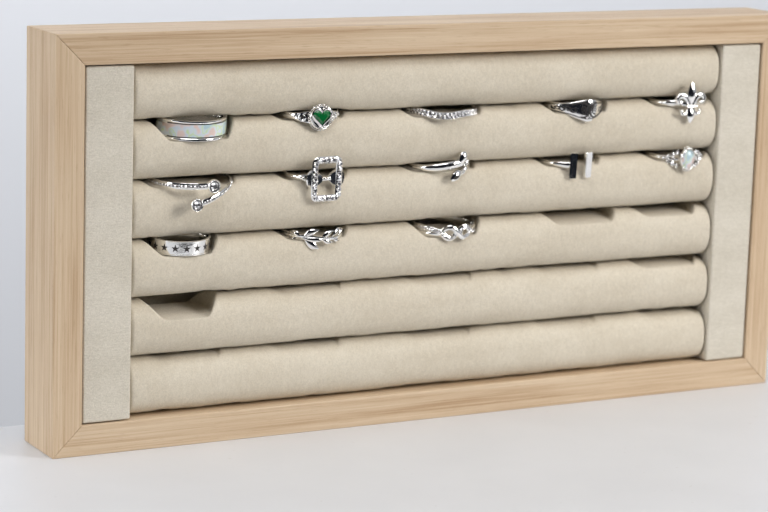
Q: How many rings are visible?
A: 13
